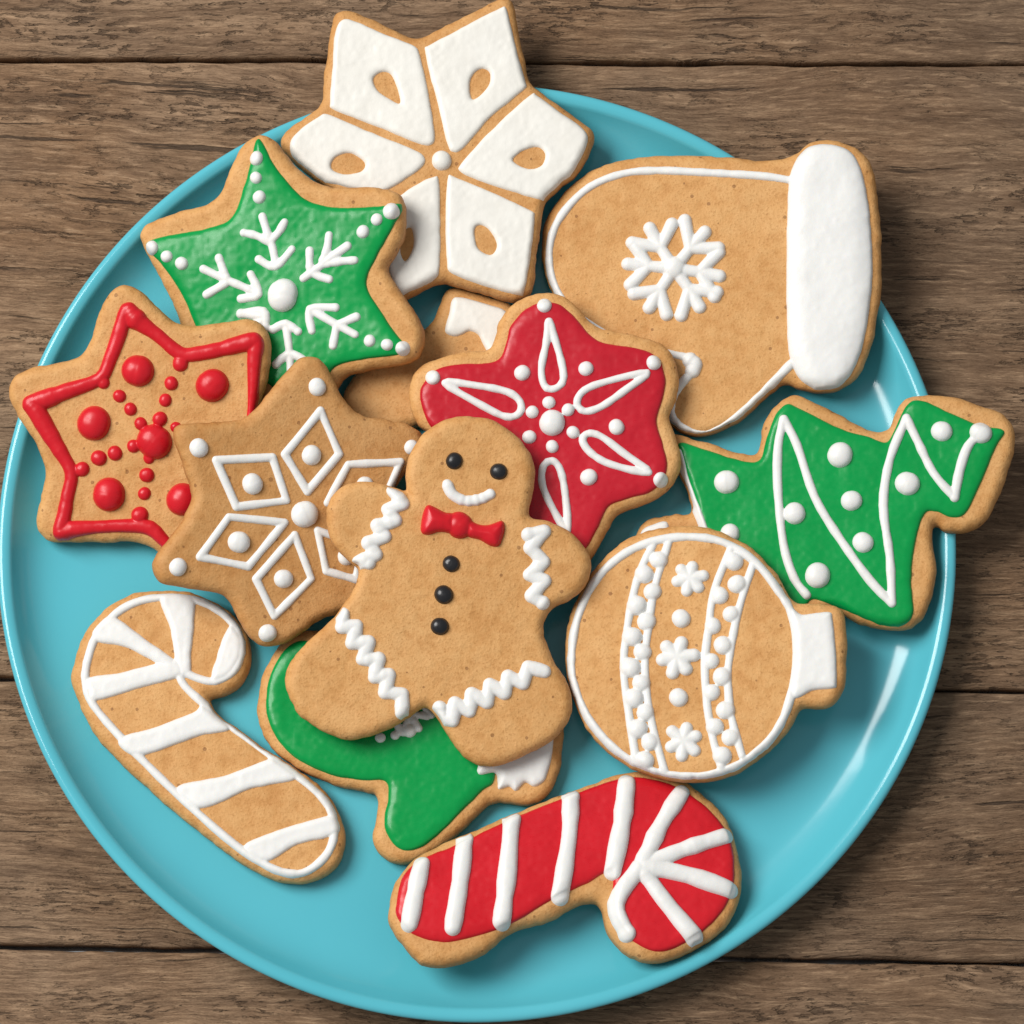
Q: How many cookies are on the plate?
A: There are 13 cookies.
